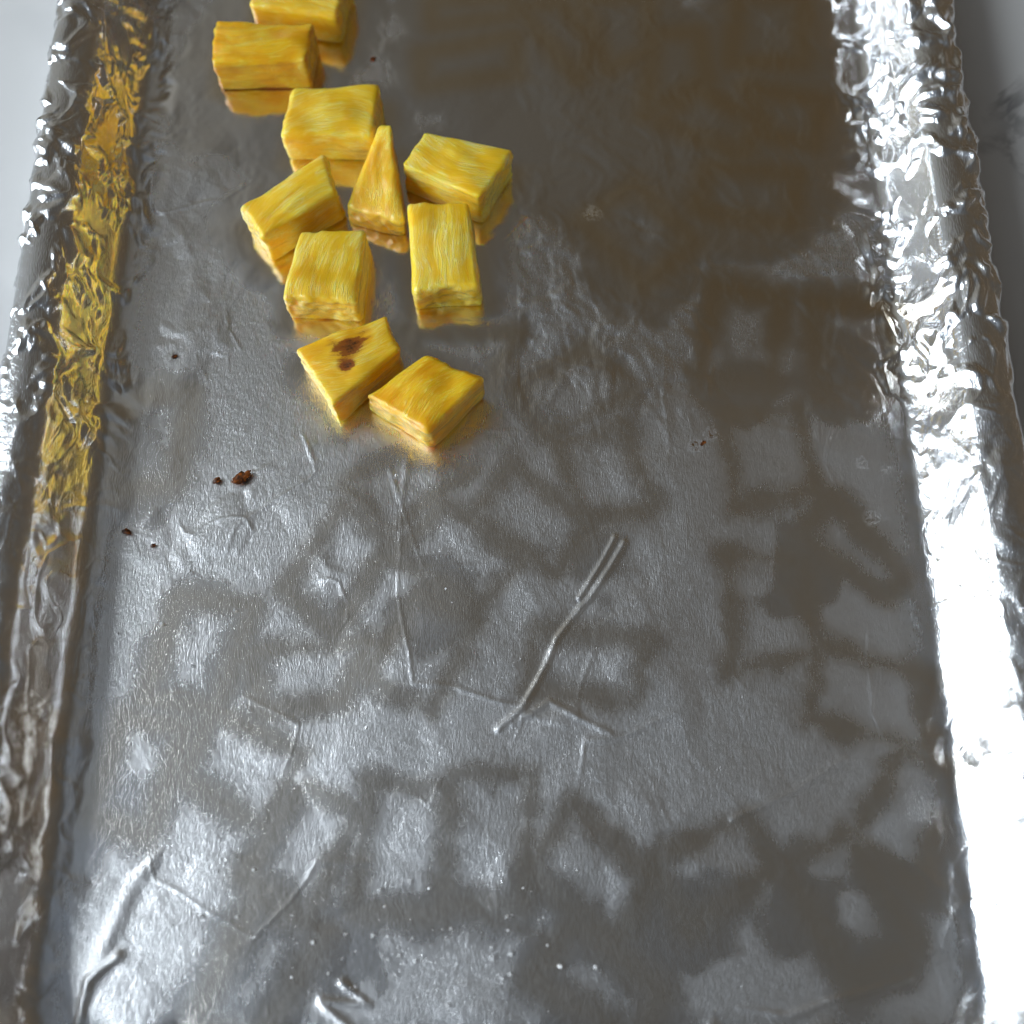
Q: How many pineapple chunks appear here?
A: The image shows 10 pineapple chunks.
